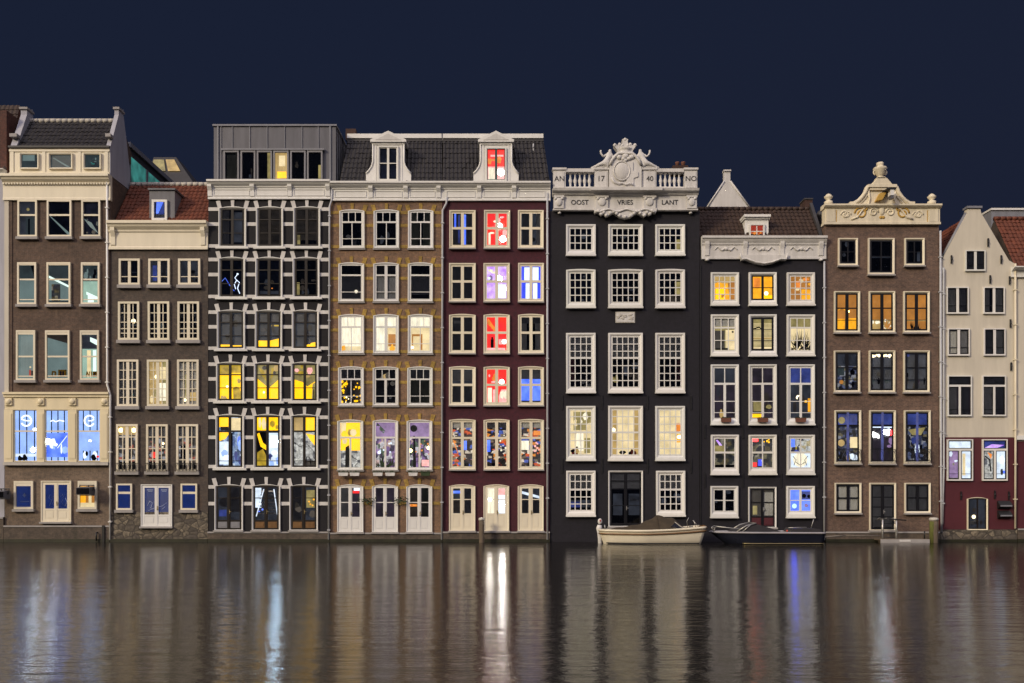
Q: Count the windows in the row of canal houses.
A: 138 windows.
